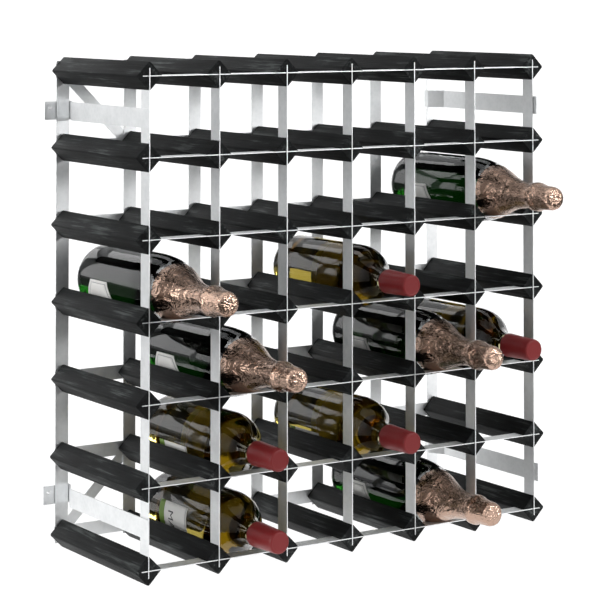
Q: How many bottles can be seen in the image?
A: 10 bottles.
